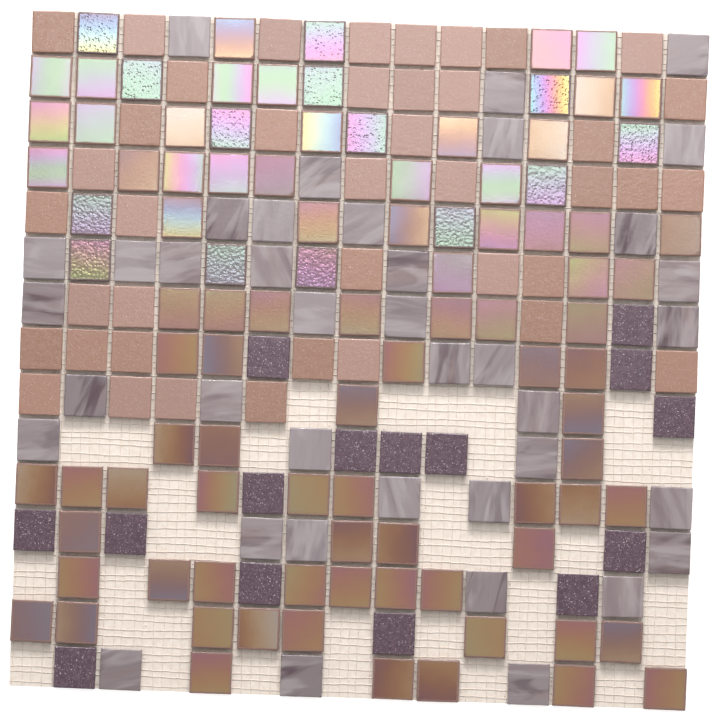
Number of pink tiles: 41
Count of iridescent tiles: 96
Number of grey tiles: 39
